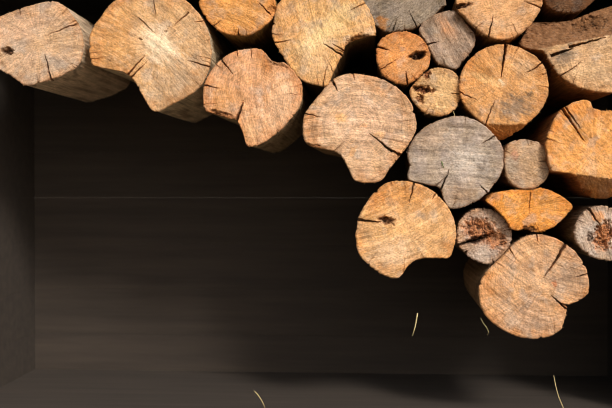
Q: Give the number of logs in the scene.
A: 22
